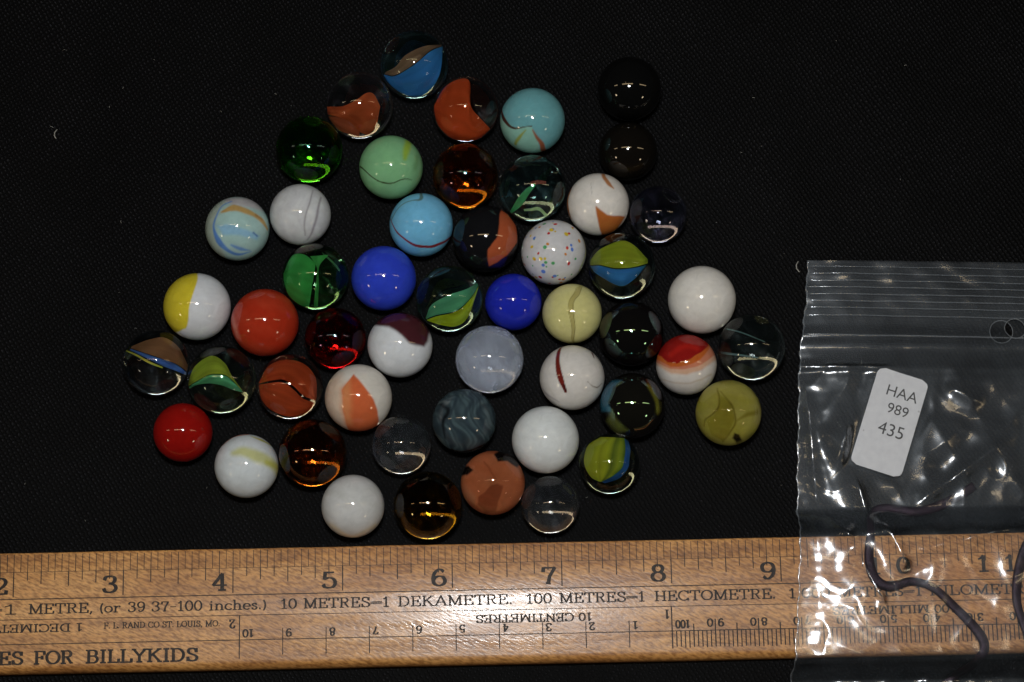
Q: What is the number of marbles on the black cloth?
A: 50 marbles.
